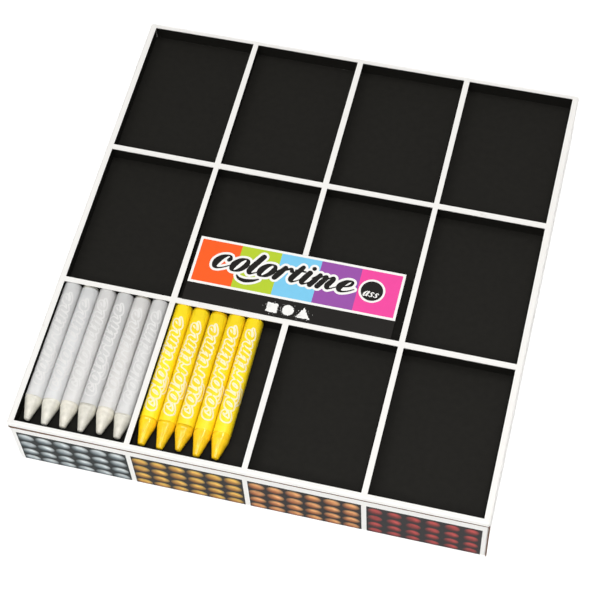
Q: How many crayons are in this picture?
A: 11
